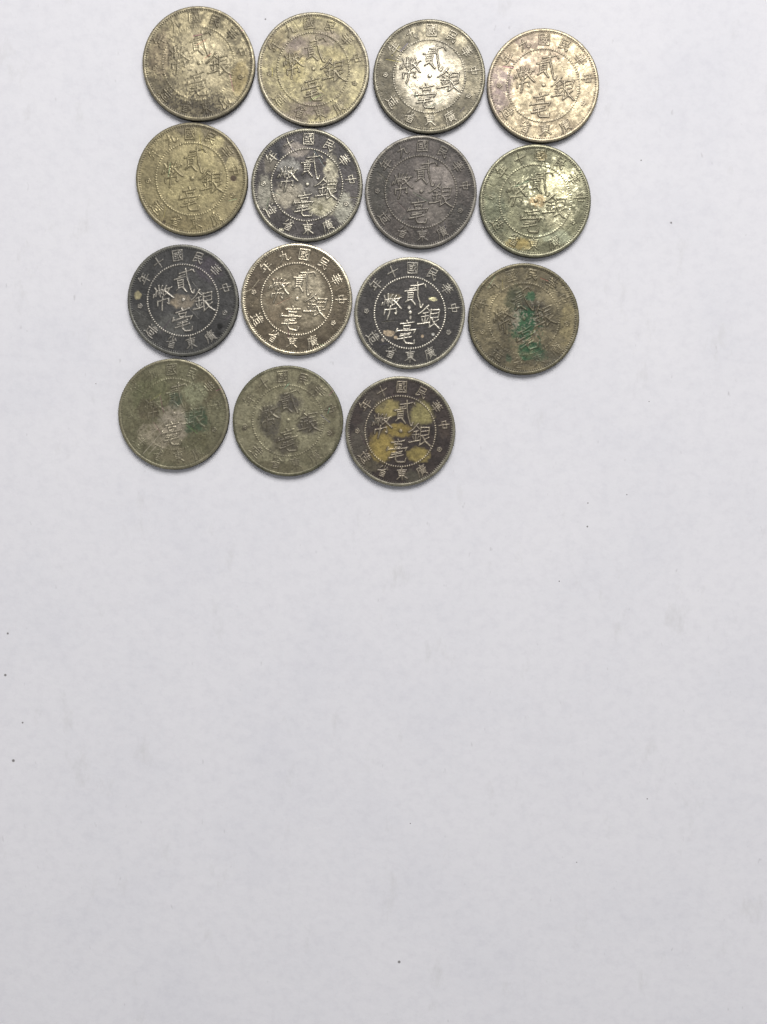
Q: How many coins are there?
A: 15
